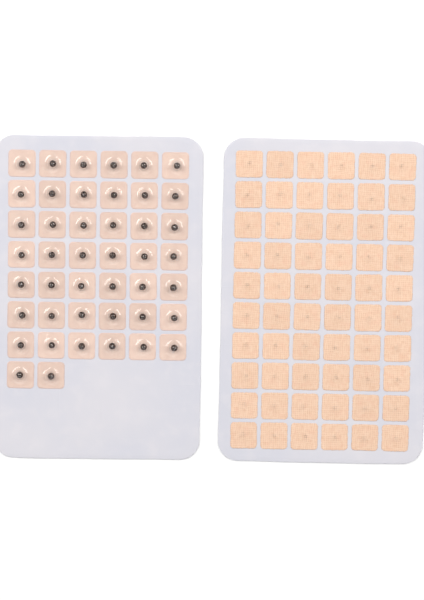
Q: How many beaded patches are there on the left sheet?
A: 44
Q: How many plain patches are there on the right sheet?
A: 60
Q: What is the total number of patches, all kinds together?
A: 104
